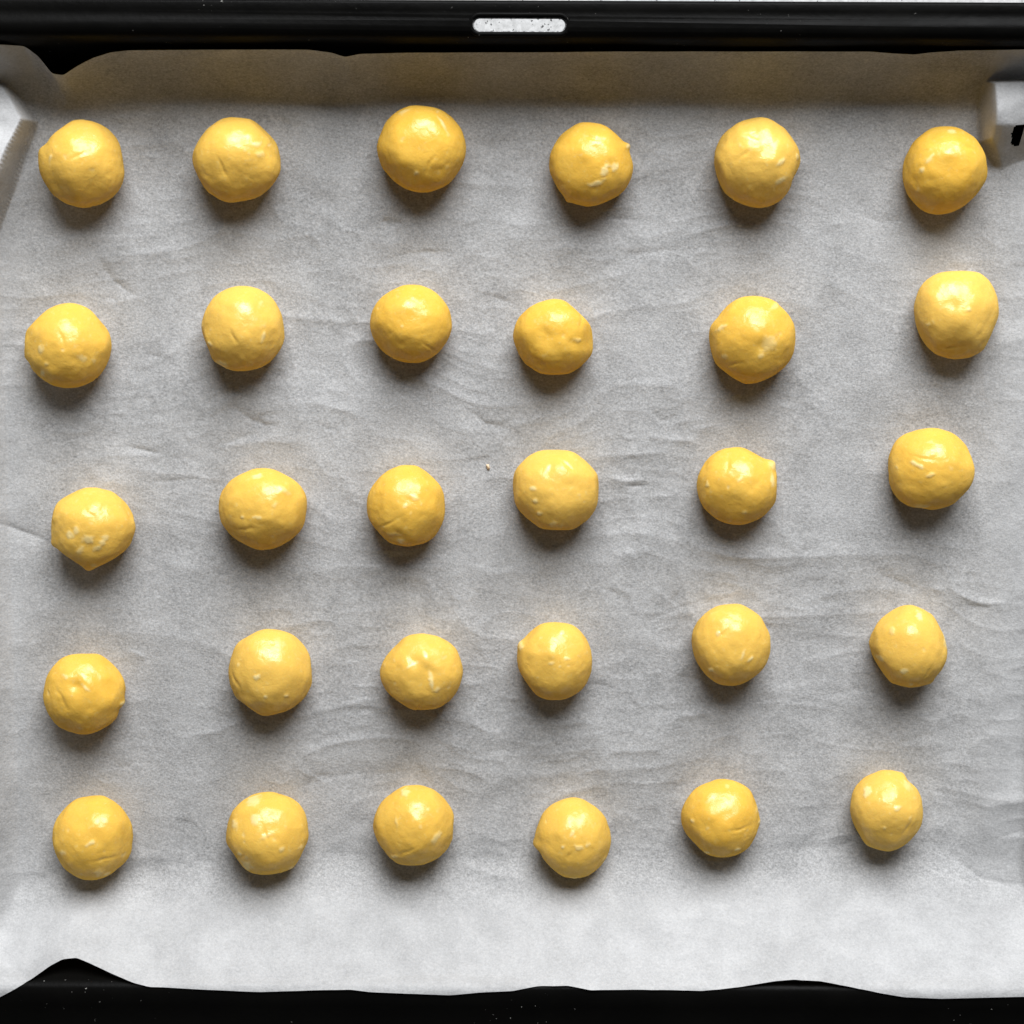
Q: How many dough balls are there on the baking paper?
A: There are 30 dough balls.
